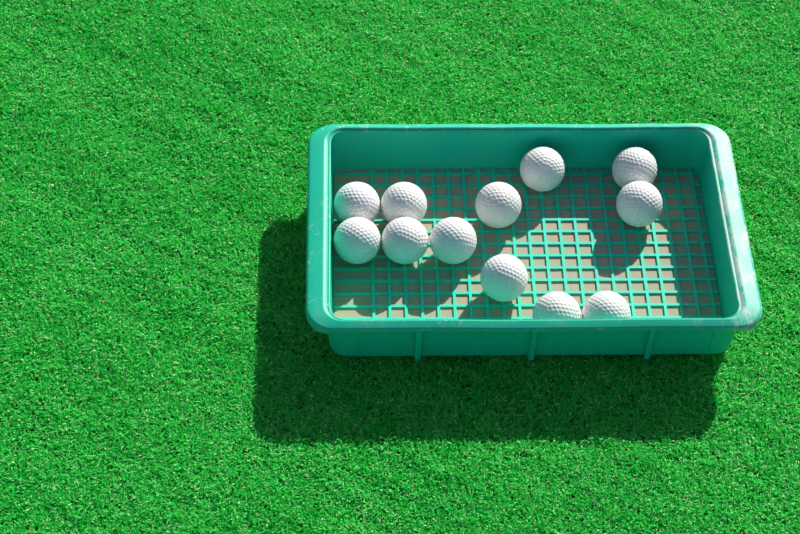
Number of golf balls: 12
